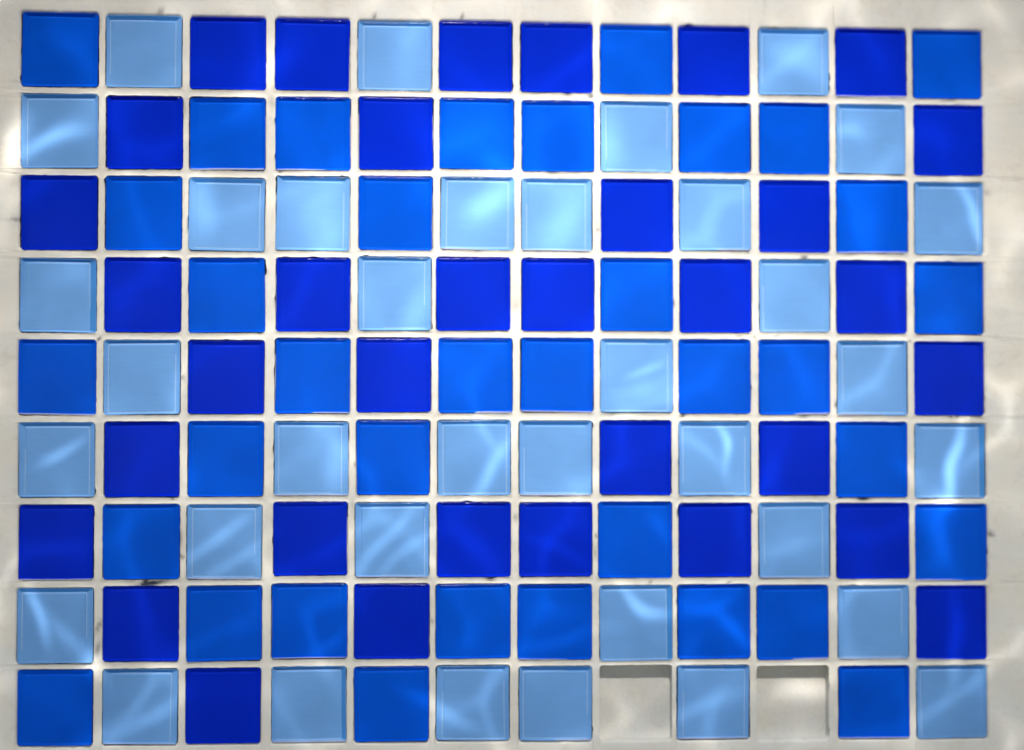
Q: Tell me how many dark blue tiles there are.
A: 34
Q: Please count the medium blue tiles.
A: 36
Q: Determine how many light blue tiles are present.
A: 36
